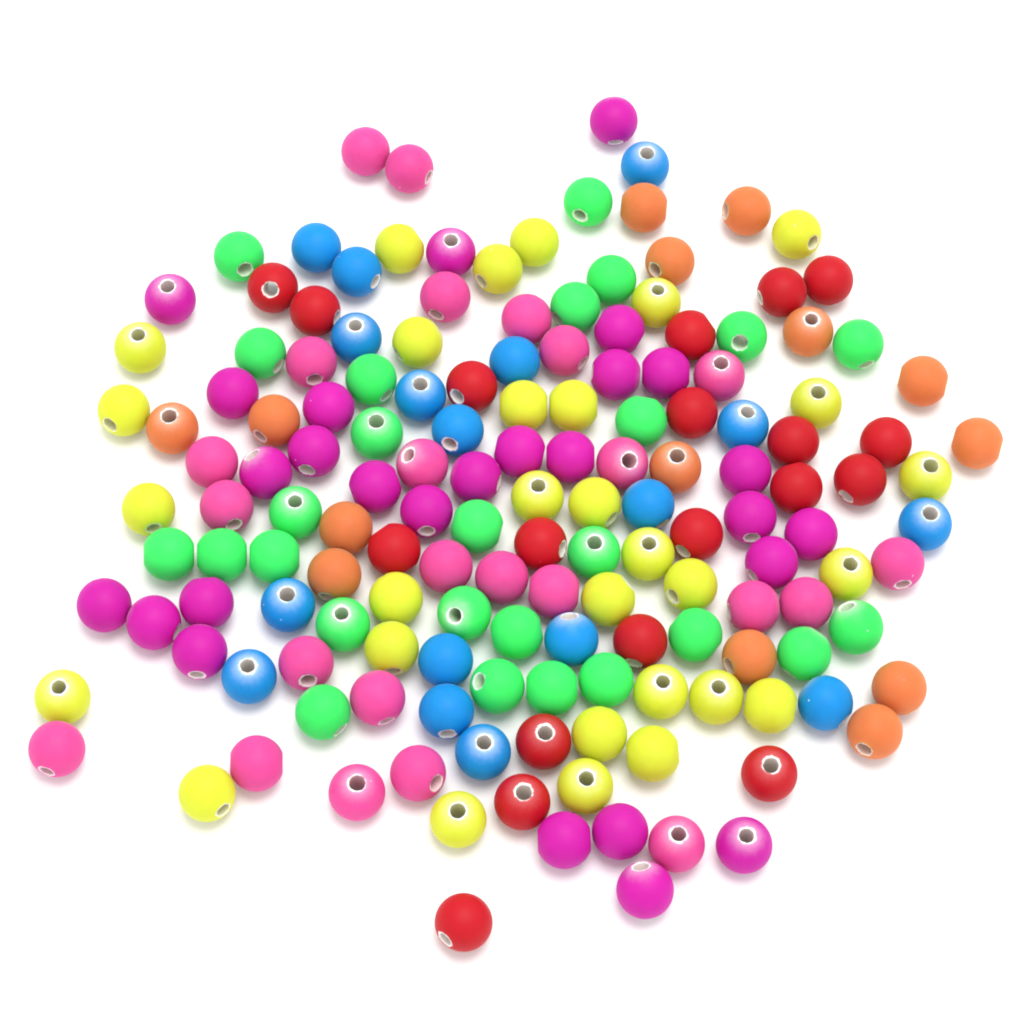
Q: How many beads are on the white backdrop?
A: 157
